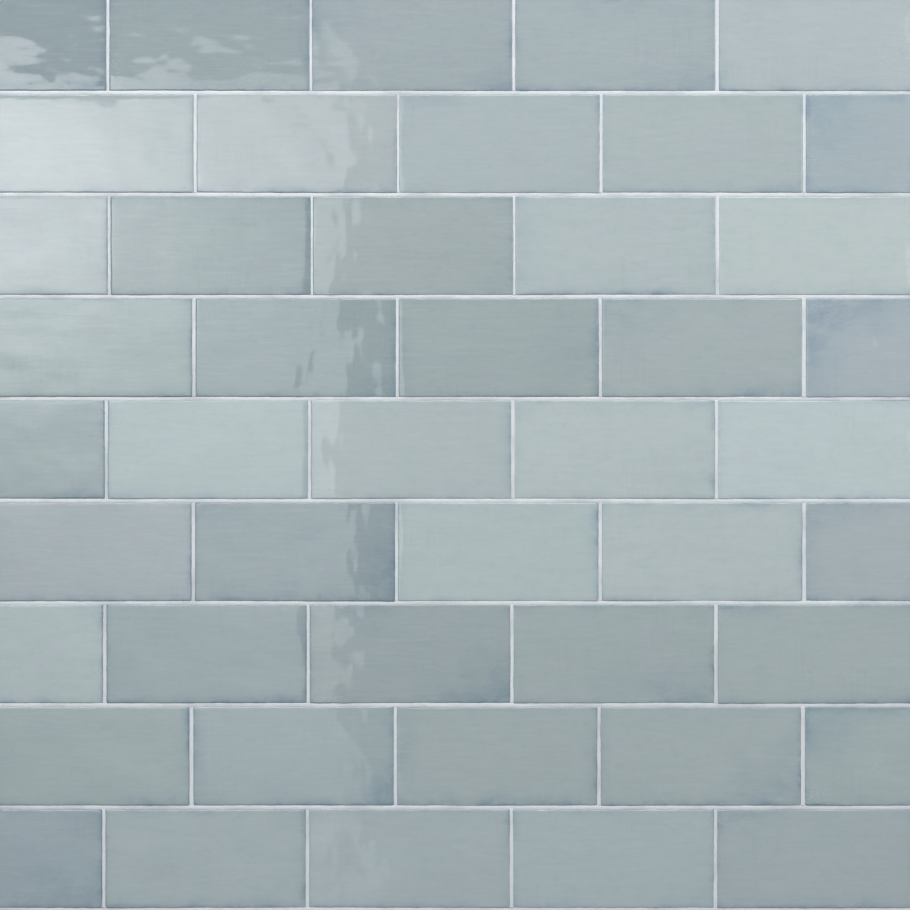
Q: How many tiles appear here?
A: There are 45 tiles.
